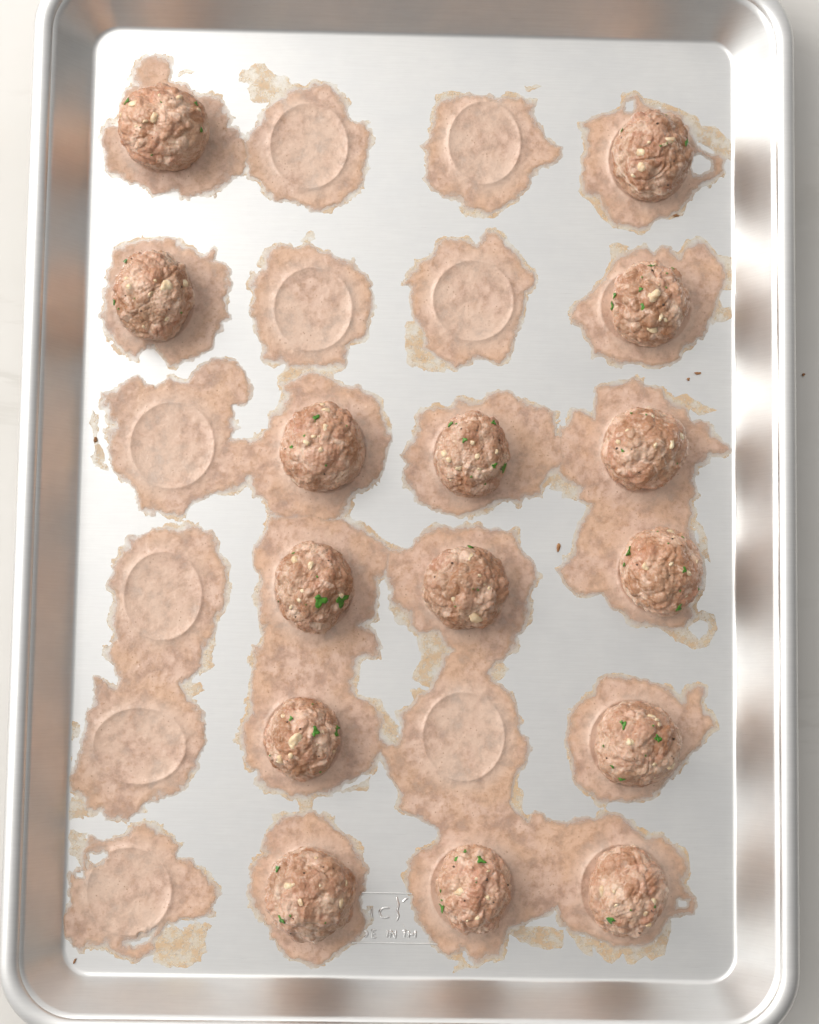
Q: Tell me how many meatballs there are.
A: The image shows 15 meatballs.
